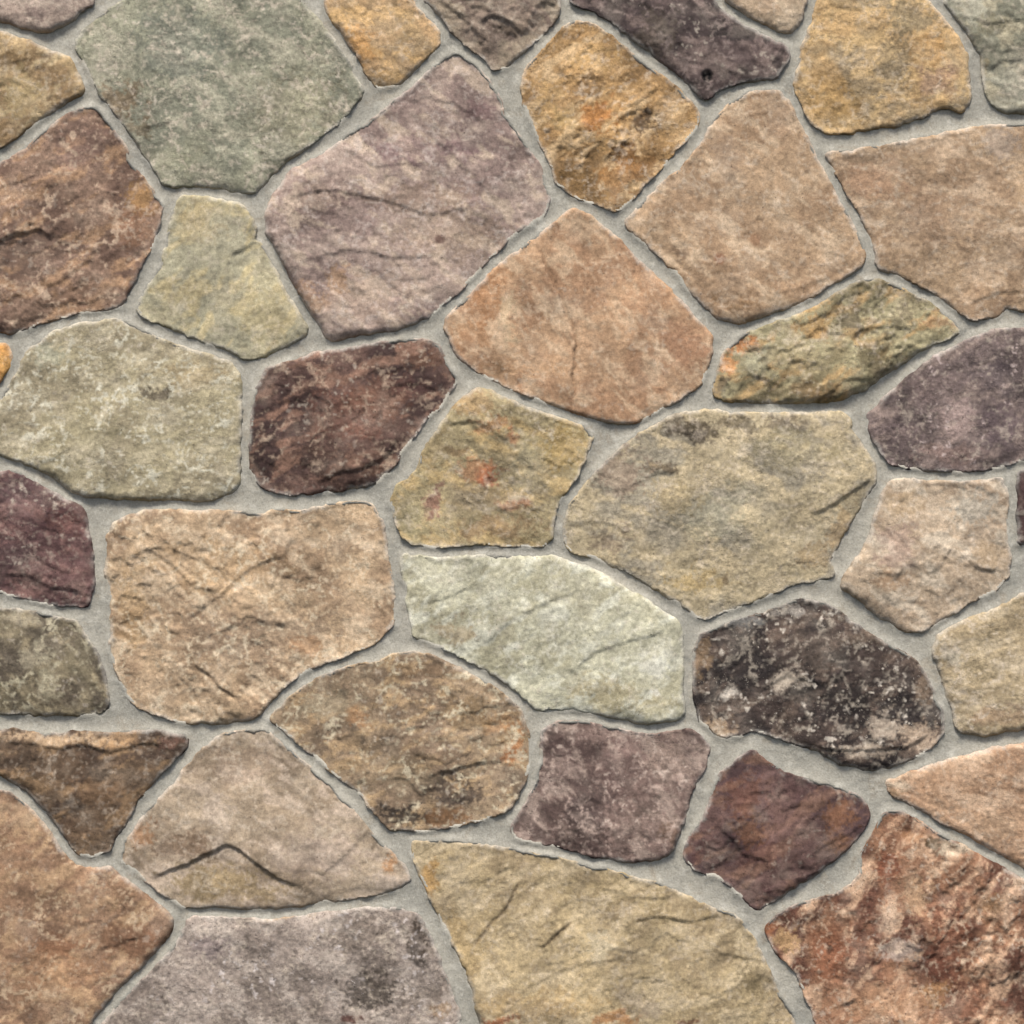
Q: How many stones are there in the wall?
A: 41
